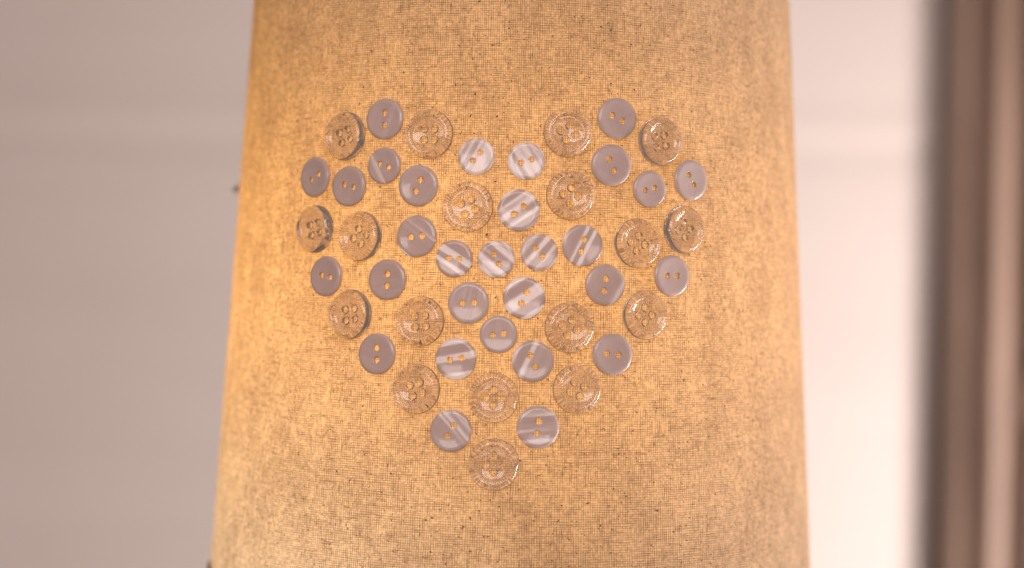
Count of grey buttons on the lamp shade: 30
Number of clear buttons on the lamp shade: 18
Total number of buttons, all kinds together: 48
